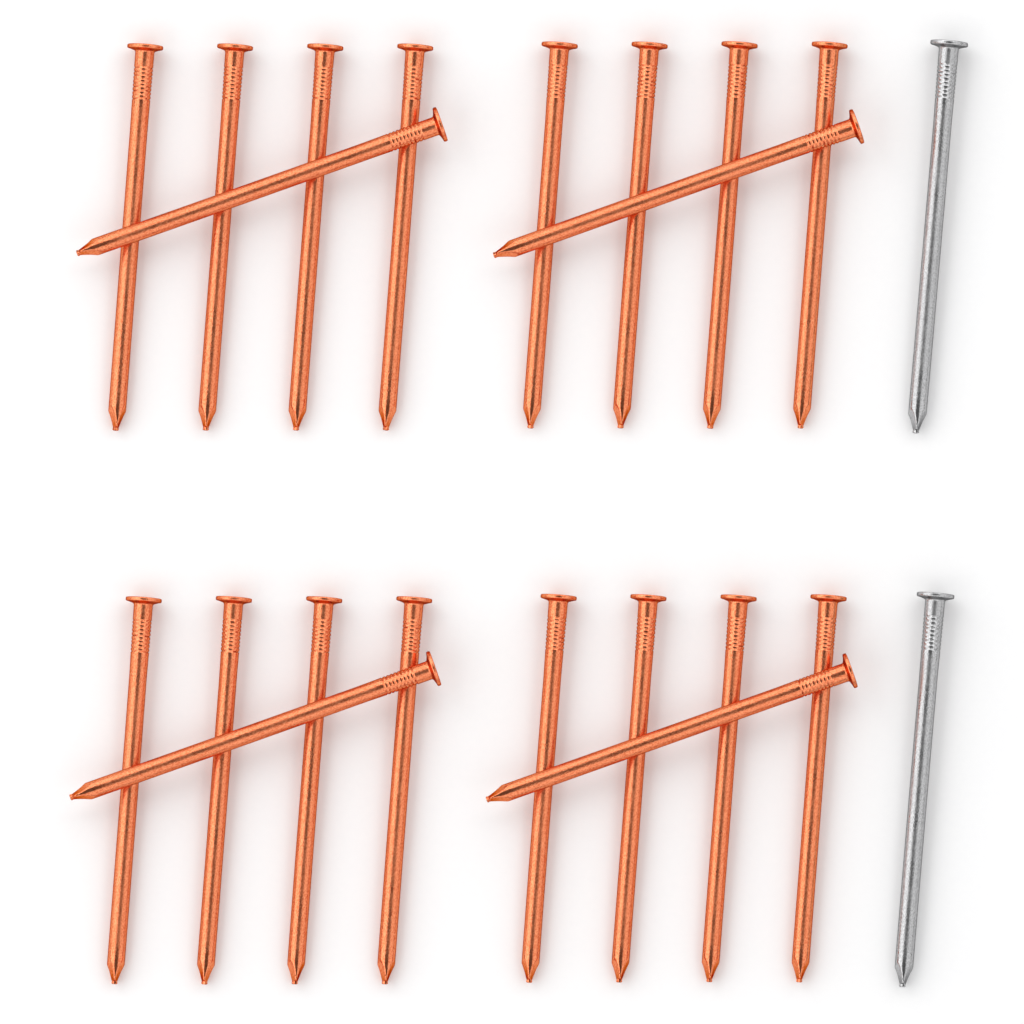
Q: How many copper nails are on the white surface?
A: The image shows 20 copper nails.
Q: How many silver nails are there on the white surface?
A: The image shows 2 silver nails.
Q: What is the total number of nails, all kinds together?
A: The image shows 22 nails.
